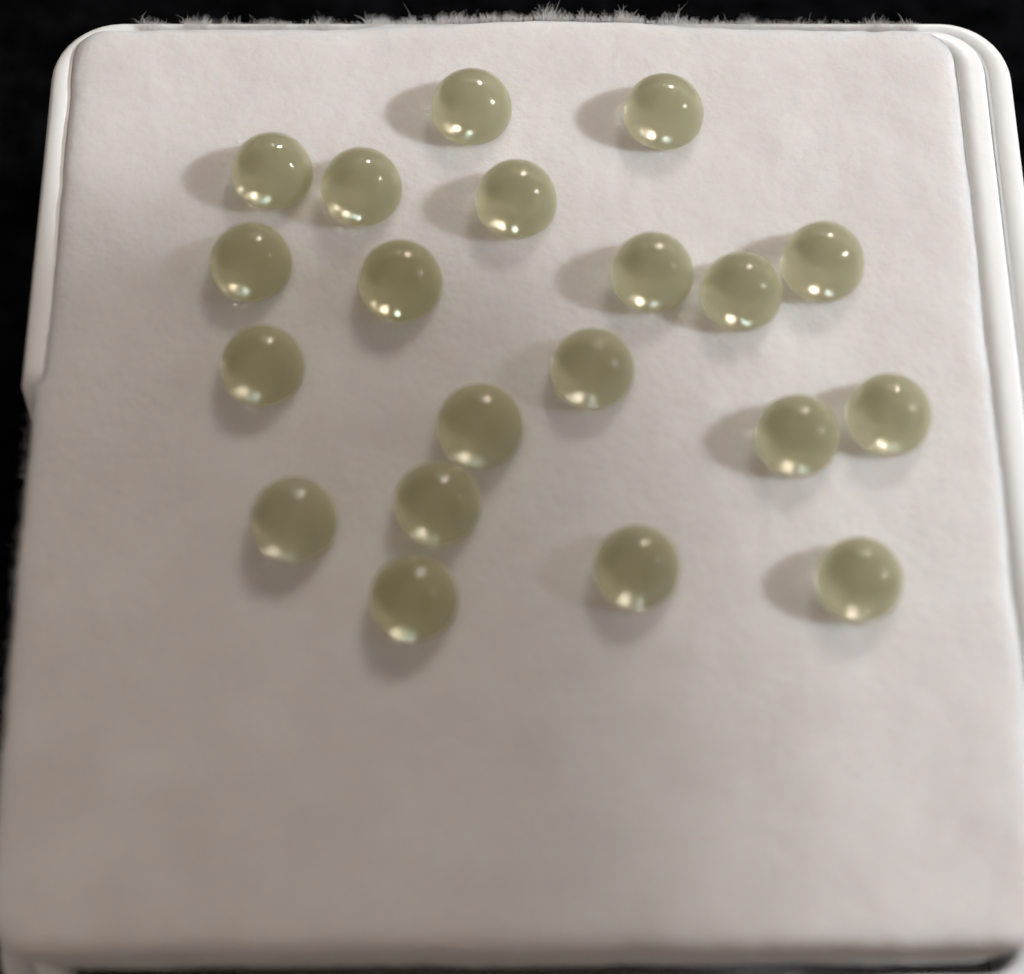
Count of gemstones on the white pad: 20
